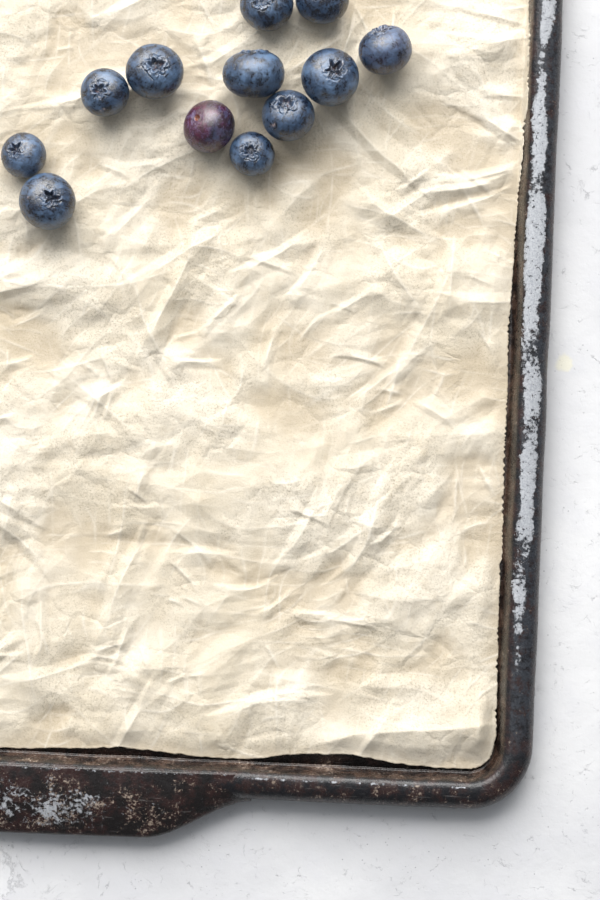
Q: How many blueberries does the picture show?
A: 12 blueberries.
